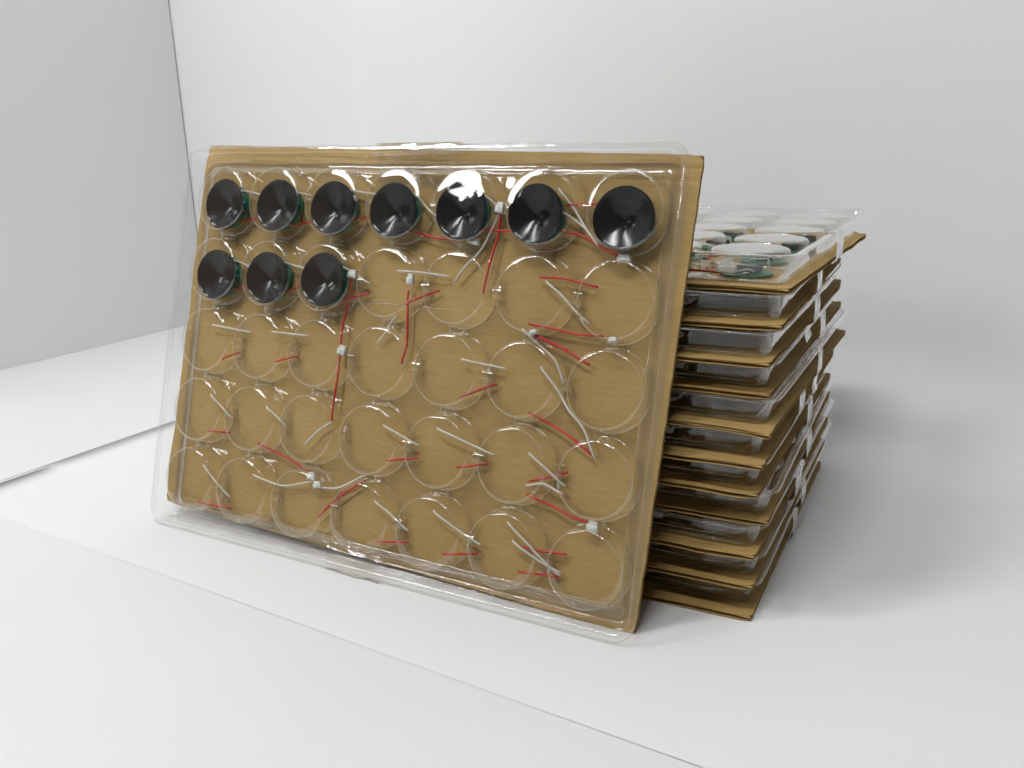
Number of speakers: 10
